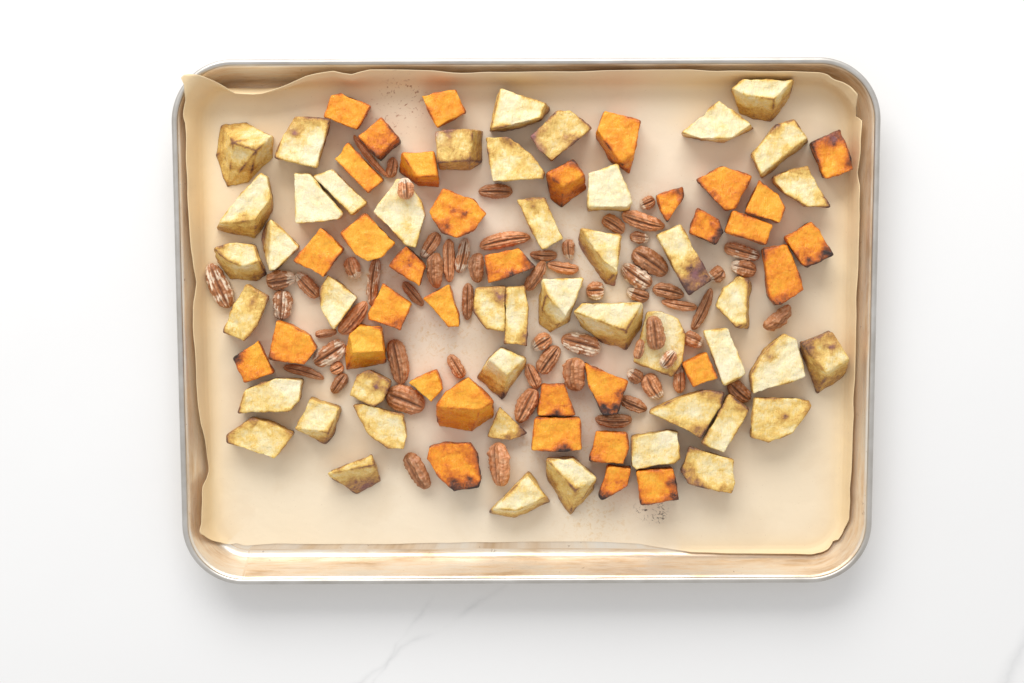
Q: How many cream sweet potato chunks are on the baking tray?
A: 46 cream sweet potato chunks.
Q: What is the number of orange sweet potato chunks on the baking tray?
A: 35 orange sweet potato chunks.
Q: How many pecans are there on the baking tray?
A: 64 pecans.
